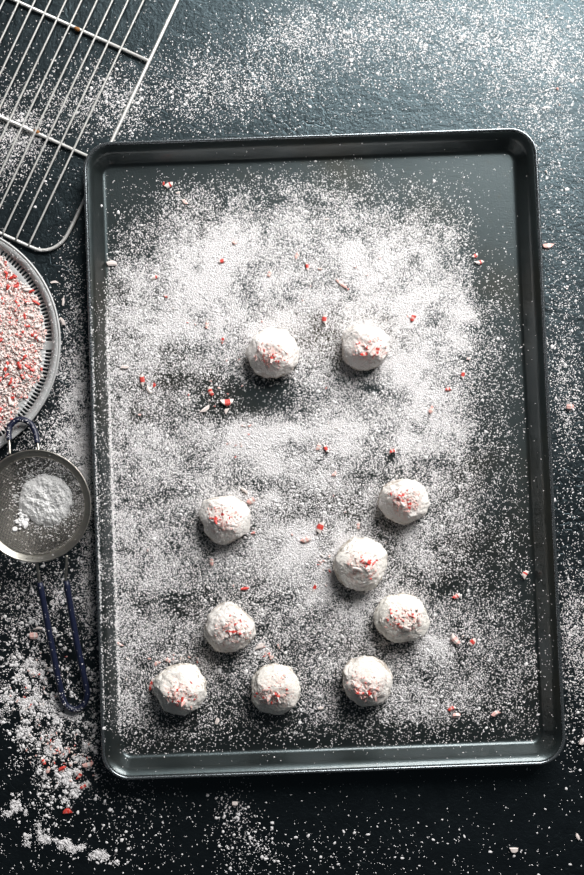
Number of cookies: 10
